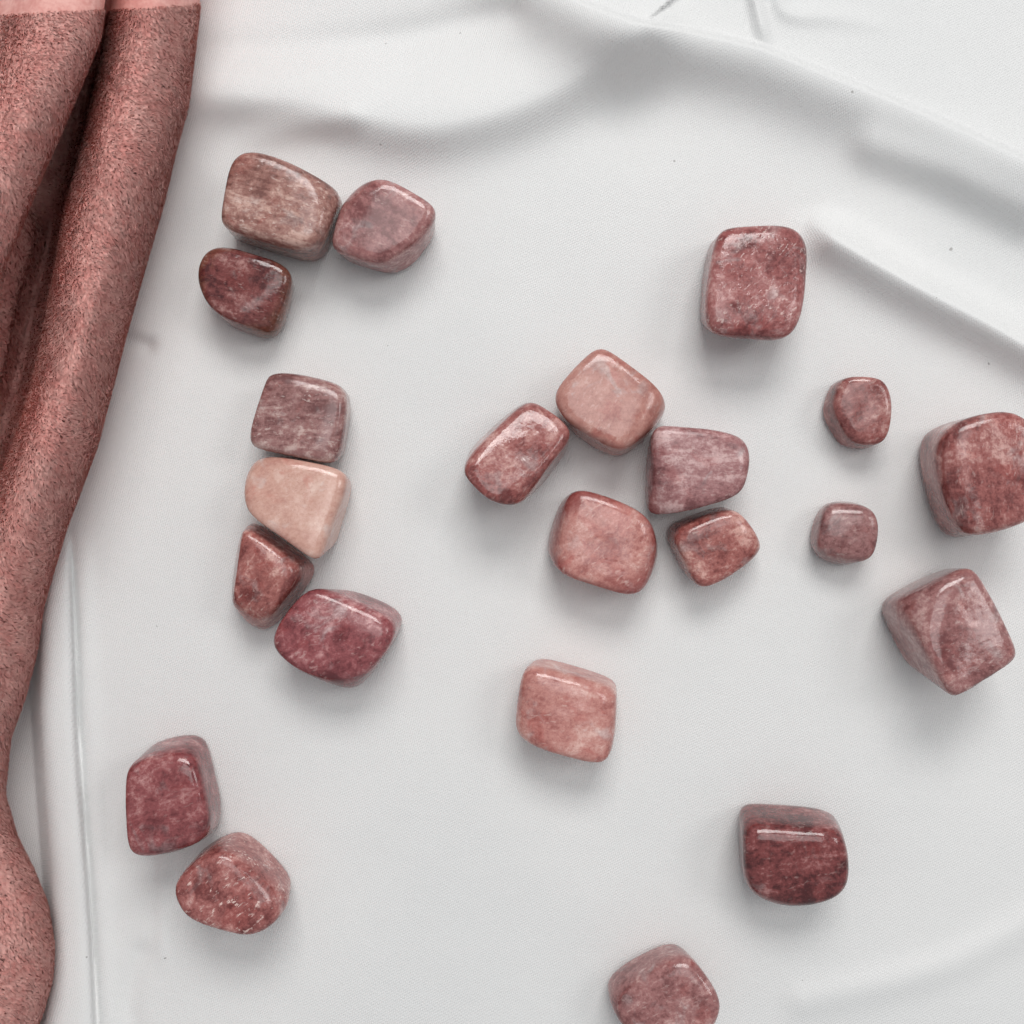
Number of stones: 22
